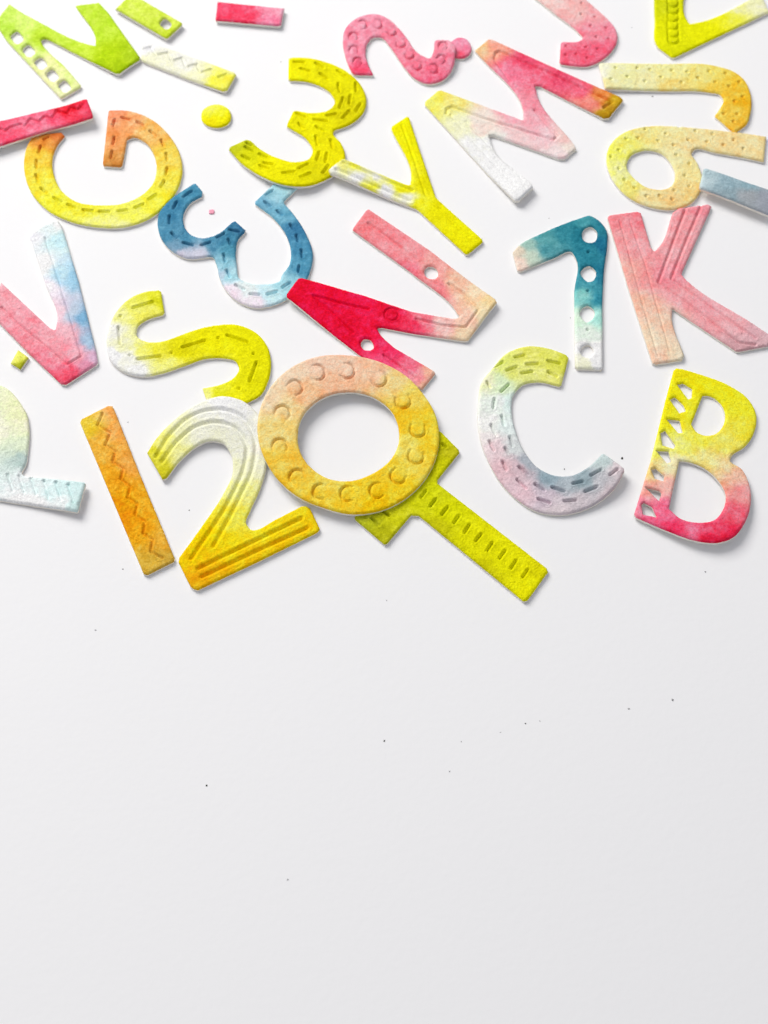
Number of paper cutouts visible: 31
